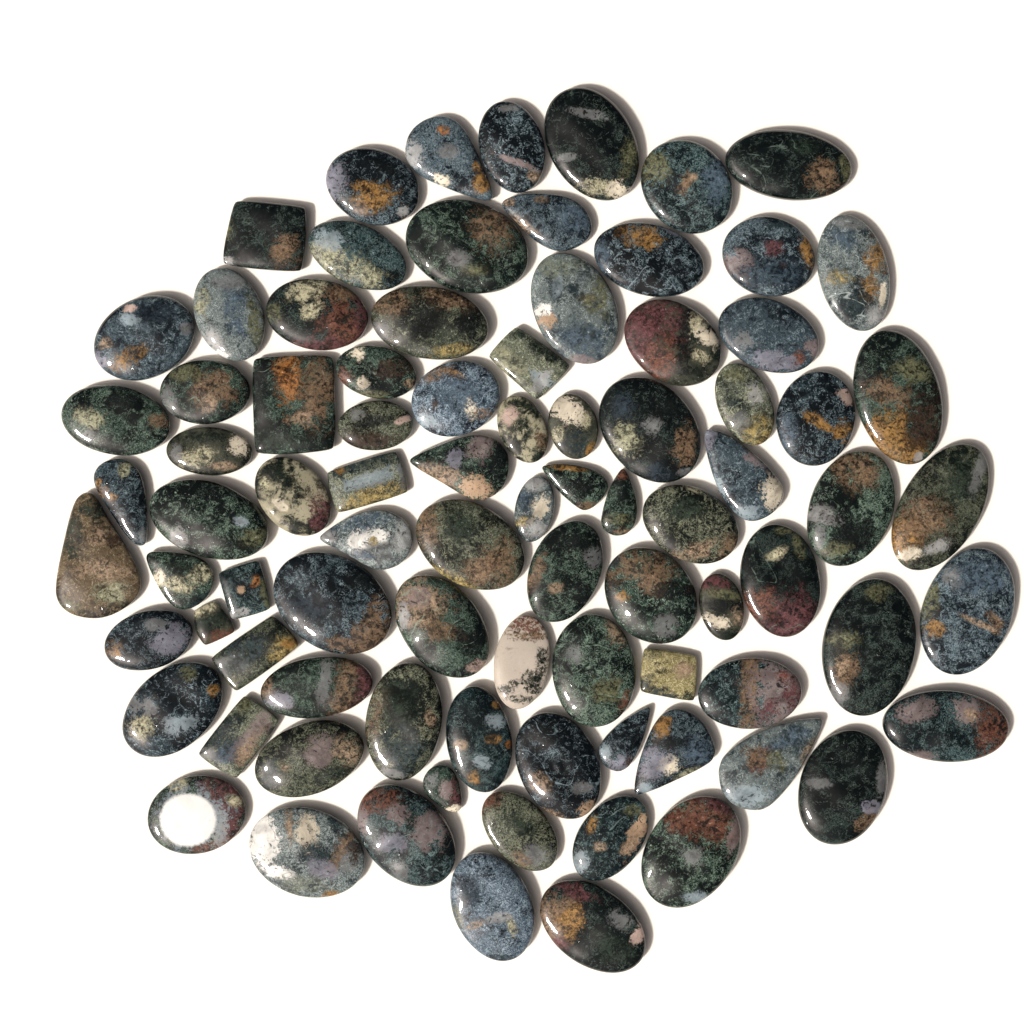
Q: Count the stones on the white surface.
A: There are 87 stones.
